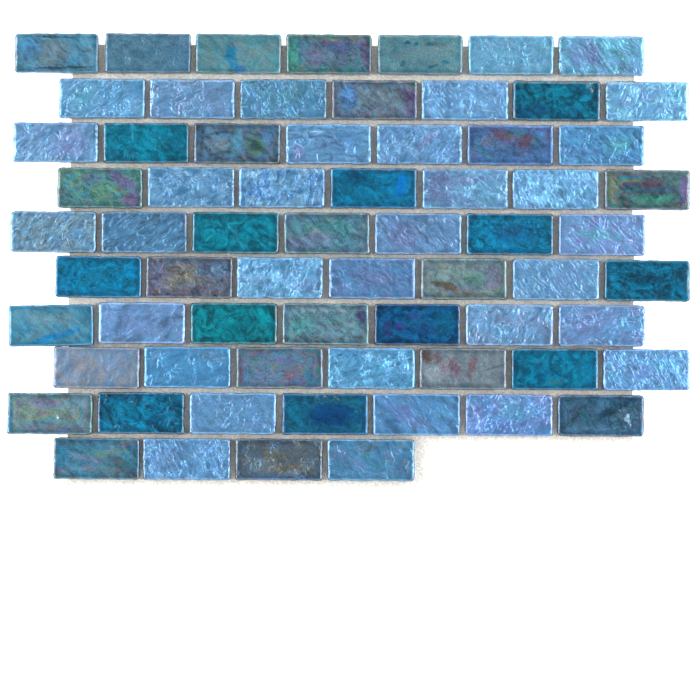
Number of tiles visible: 67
